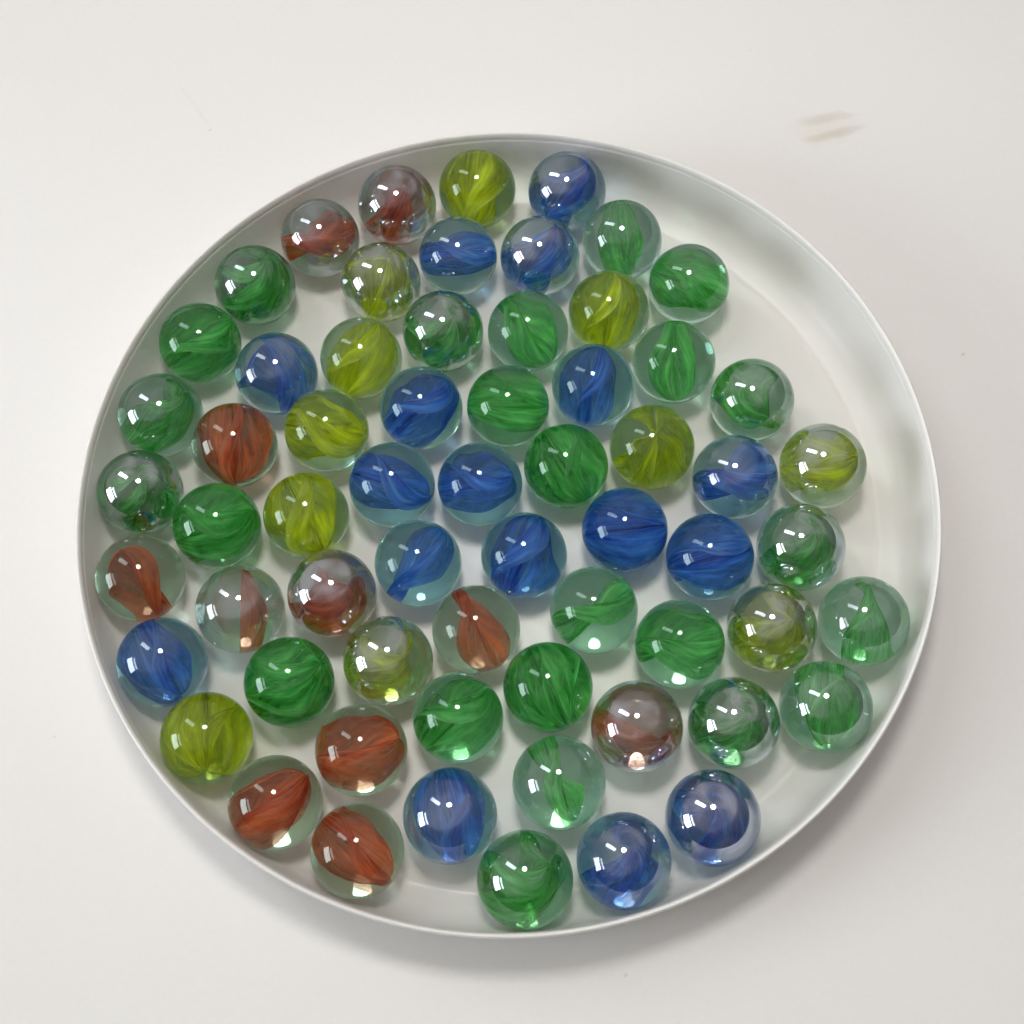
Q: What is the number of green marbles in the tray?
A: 24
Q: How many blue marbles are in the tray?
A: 17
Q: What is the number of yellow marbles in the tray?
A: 11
